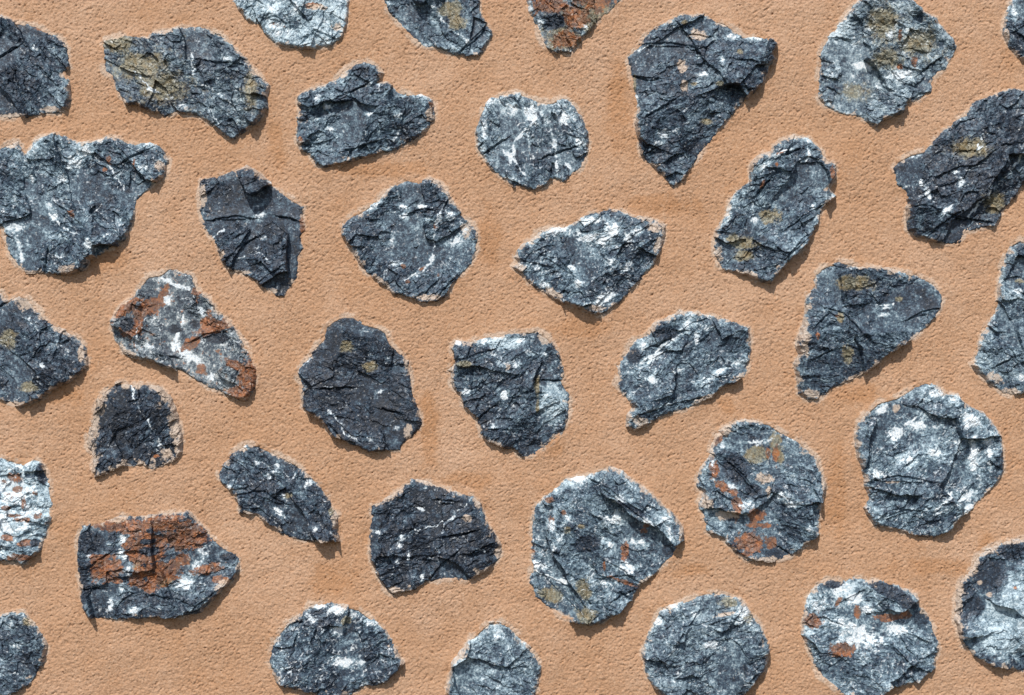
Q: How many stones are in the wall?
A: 37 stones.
